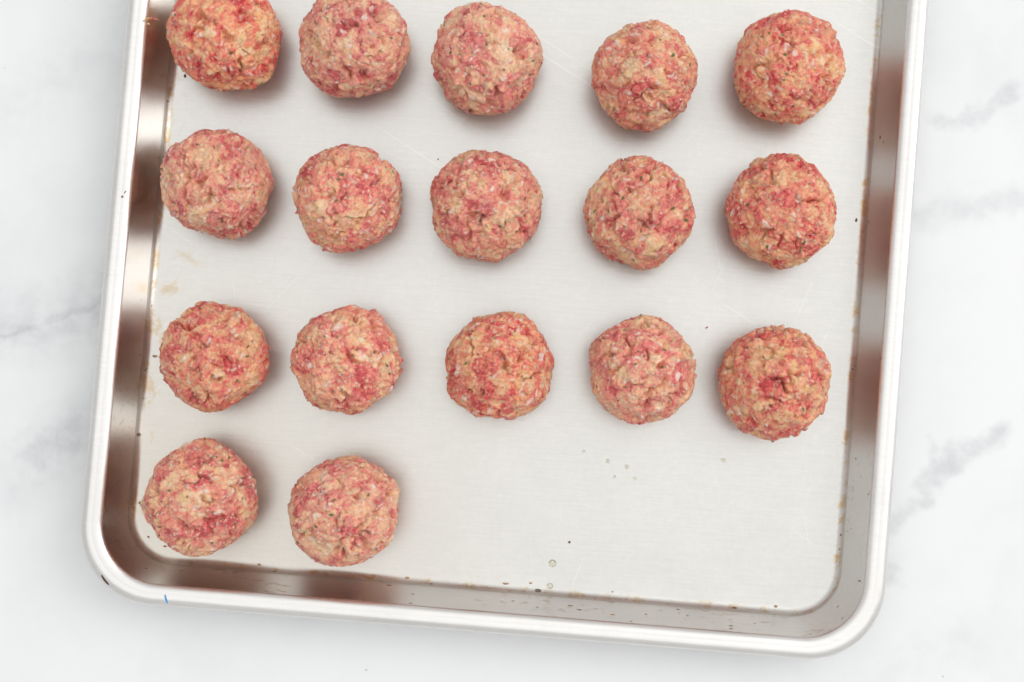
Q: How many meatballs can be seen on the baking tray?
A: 17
